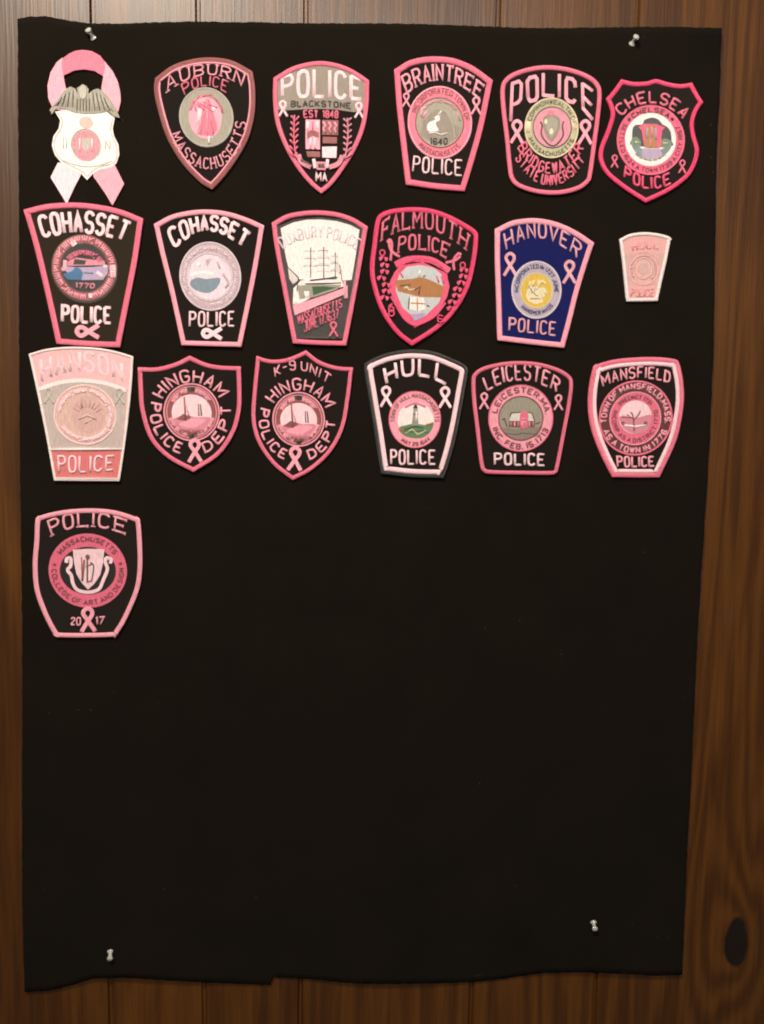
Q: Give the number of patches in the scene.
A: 19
